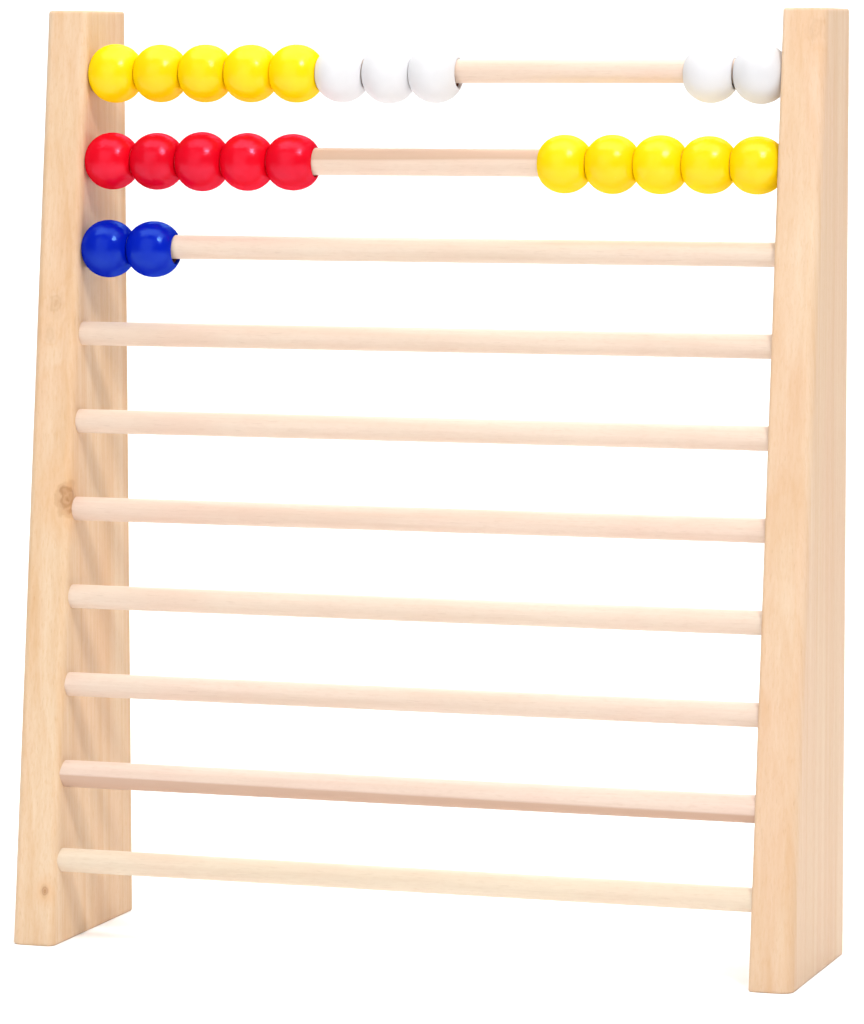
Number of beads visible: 22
